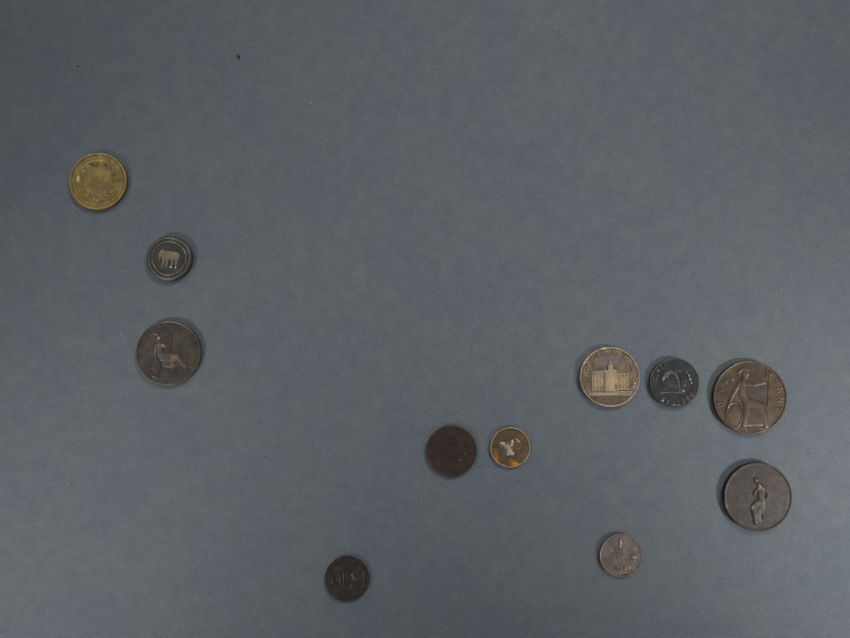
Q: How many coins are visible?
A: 11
